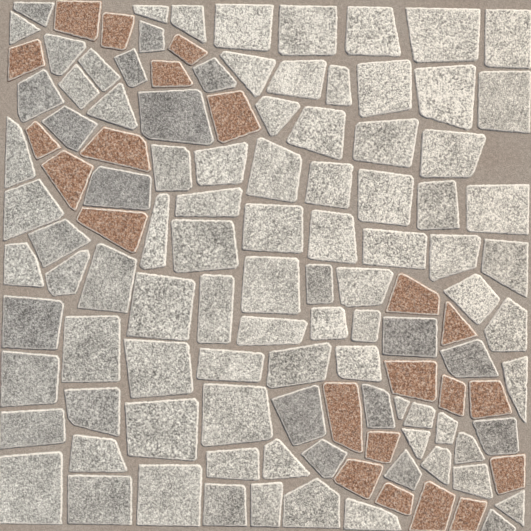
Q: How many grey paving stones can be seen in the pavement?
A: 99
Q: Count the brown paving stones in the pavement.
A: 22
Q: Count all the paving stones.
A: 121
